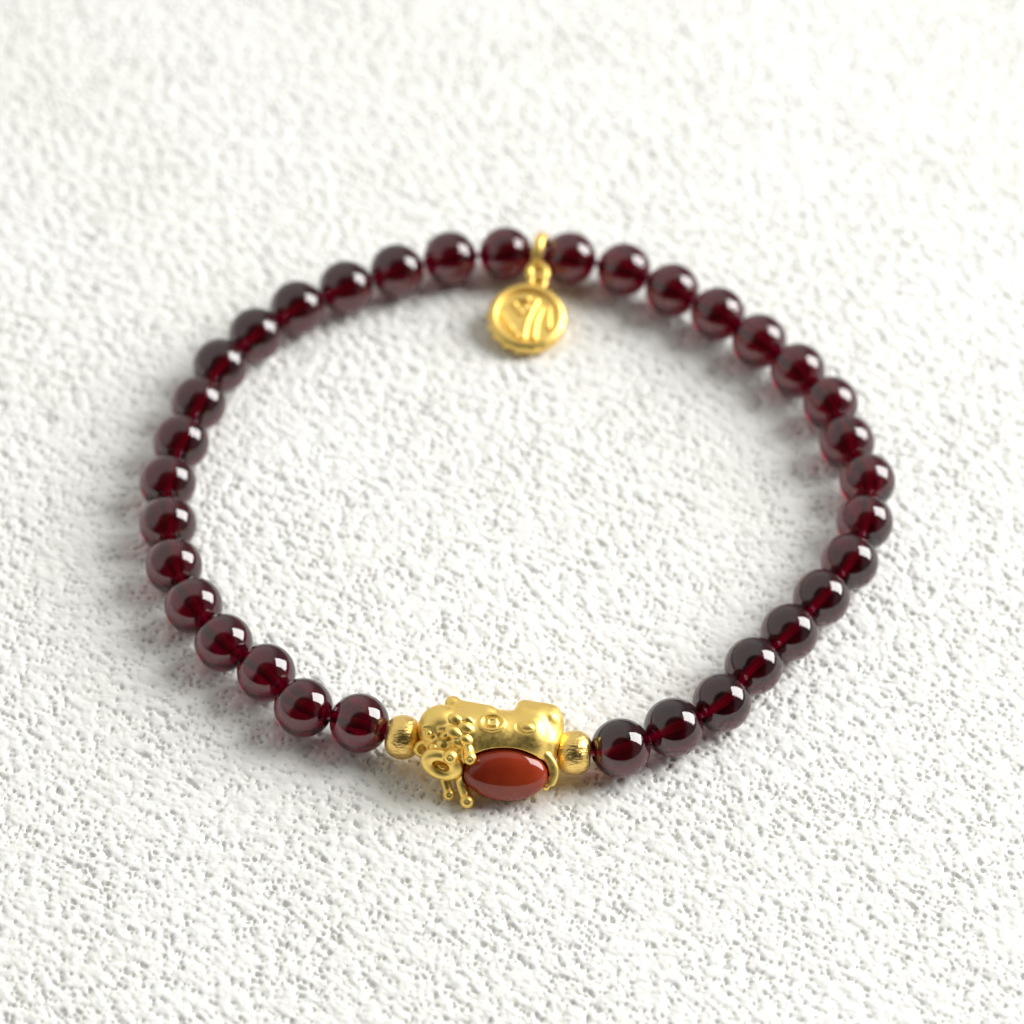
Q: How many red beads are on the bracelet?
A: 34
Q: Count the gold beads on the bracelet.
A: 2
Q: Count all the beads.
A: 36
